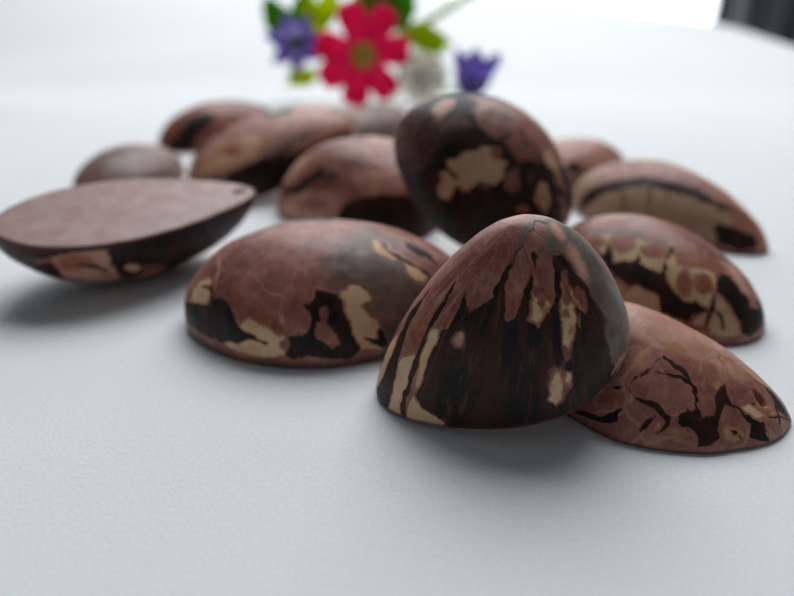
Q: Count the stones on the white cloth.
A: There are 13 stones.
